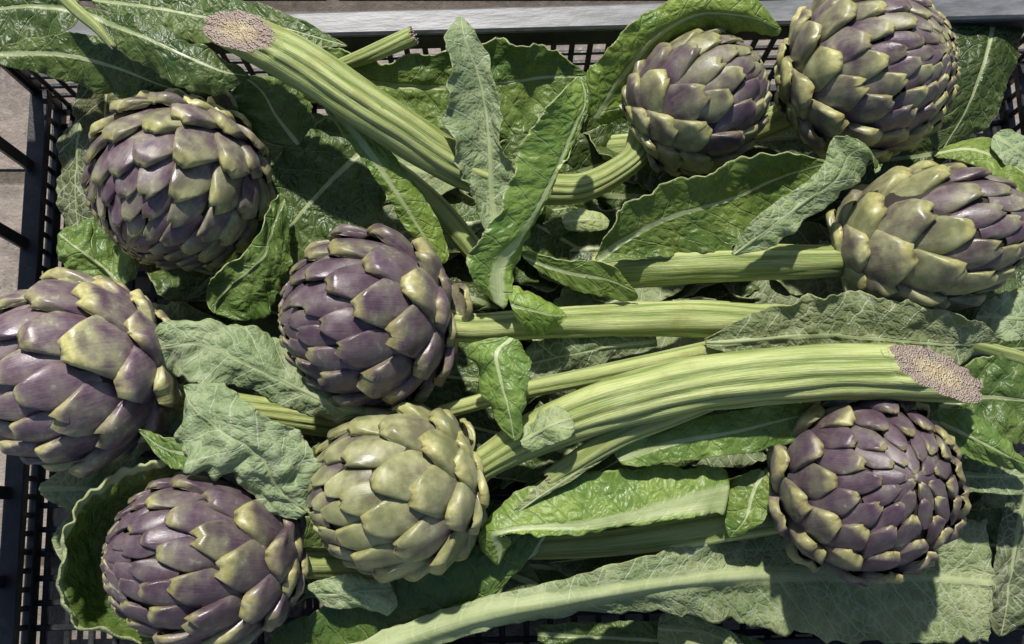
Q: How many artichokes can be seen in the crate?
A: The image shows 9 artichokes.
